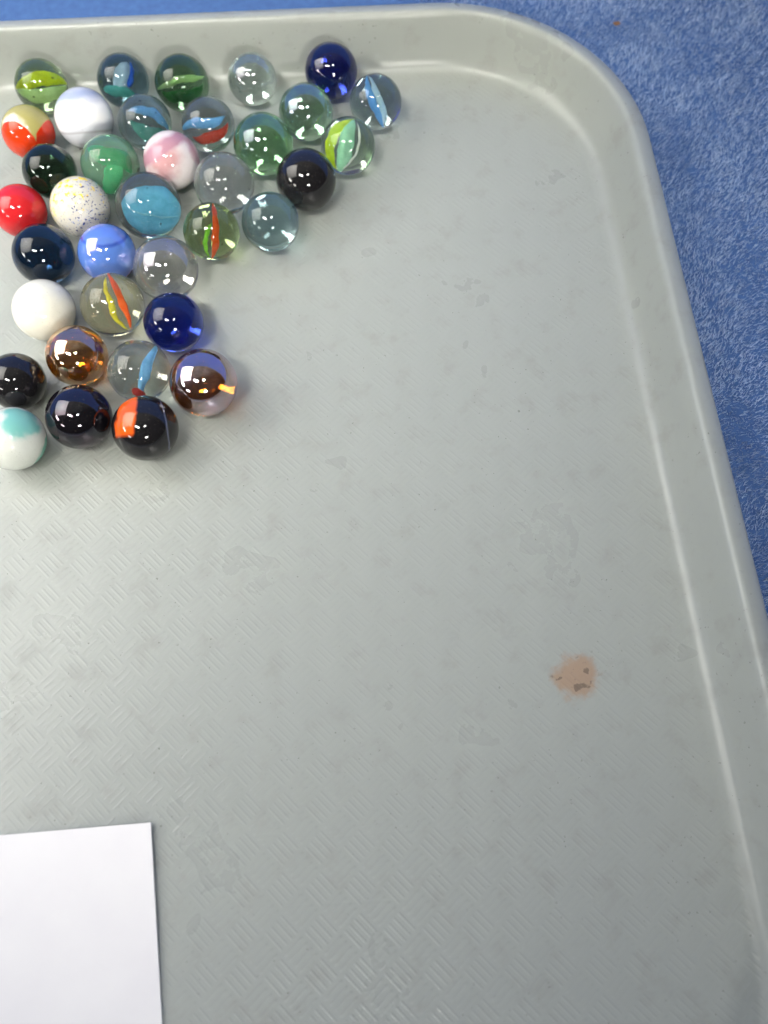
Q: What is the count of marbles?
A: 36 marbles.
